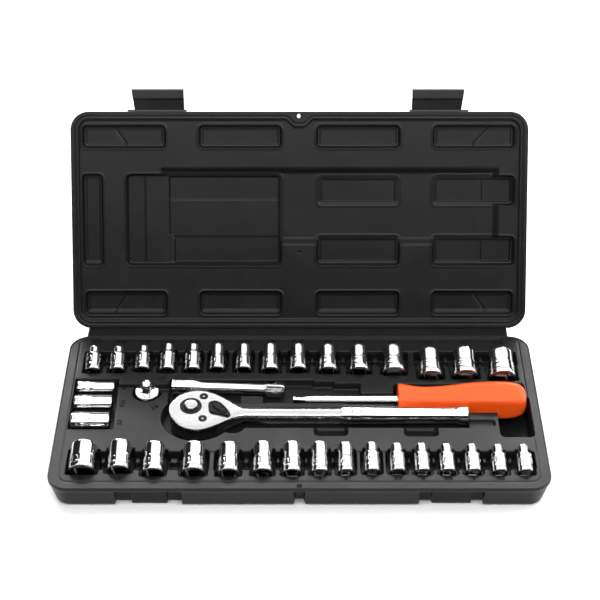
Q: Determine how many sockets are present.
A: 34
